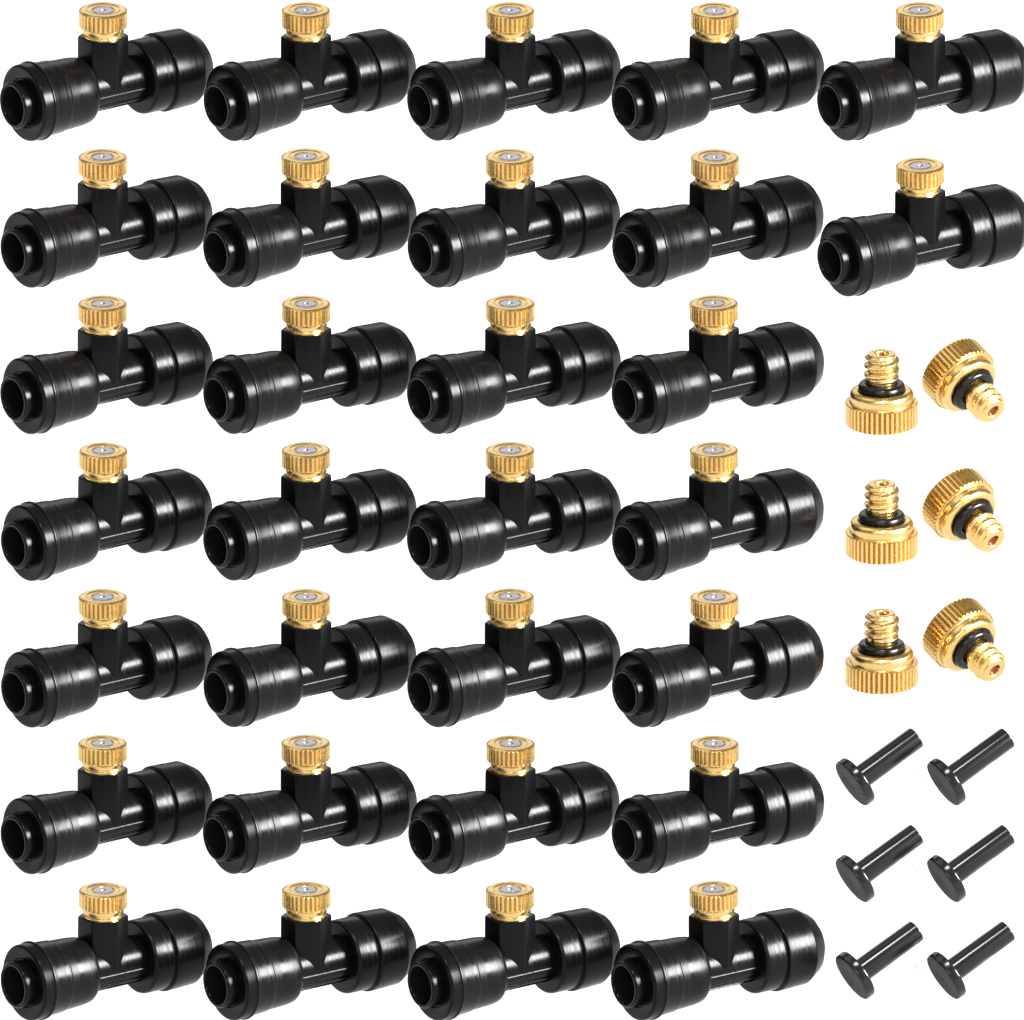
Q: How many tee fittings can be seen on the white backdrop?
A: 30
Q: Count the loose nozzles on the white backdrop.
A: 6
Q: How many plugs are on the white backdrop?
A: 6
